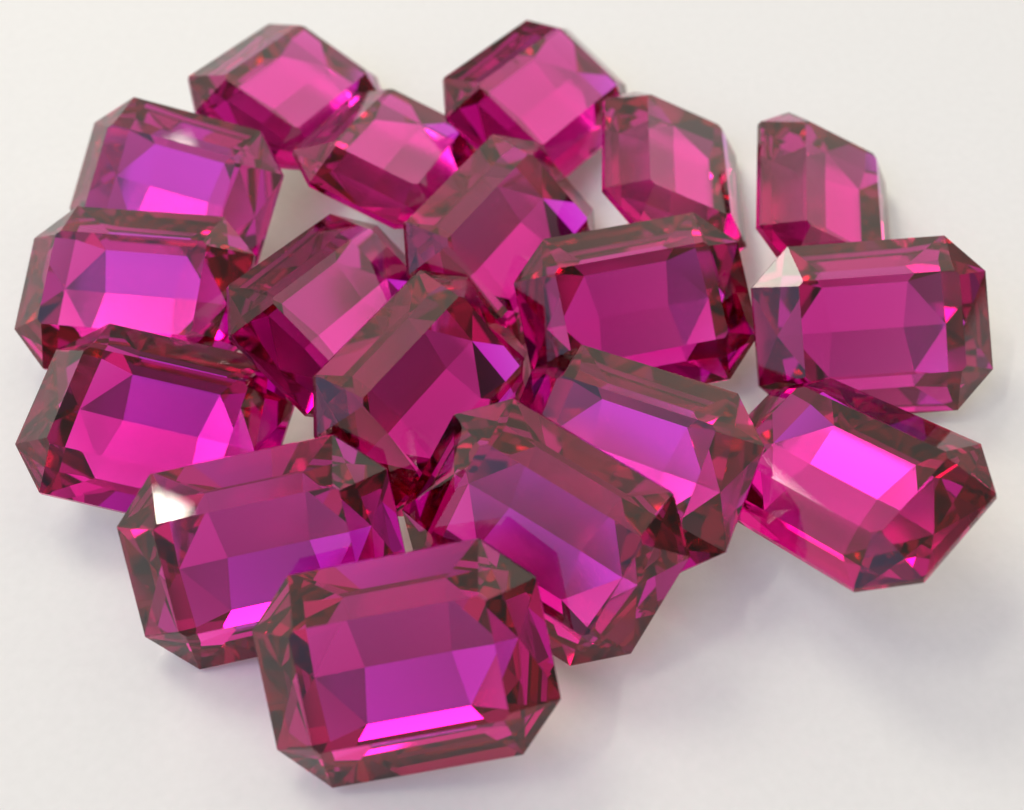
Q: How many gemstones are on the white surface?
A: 18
